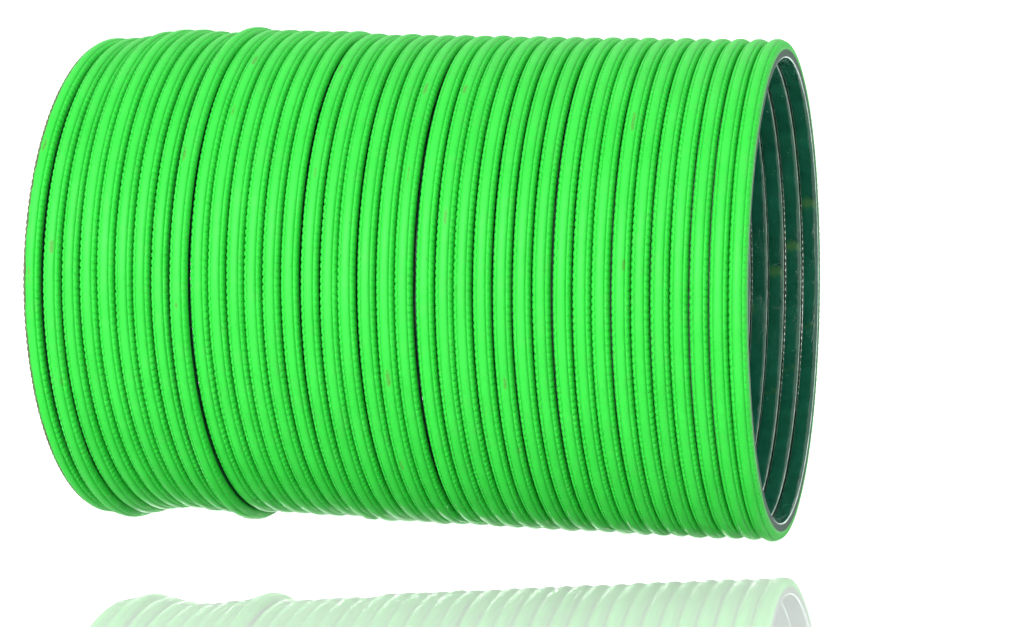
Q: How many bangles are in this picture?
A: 38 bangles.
